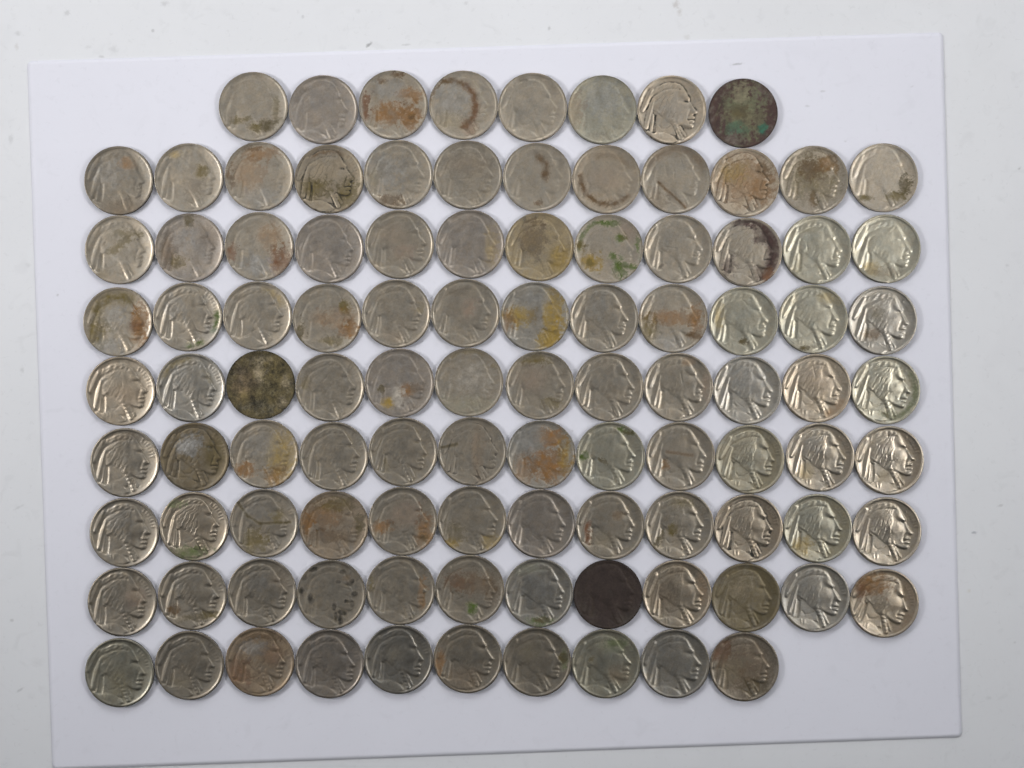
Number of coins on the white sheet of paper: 102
